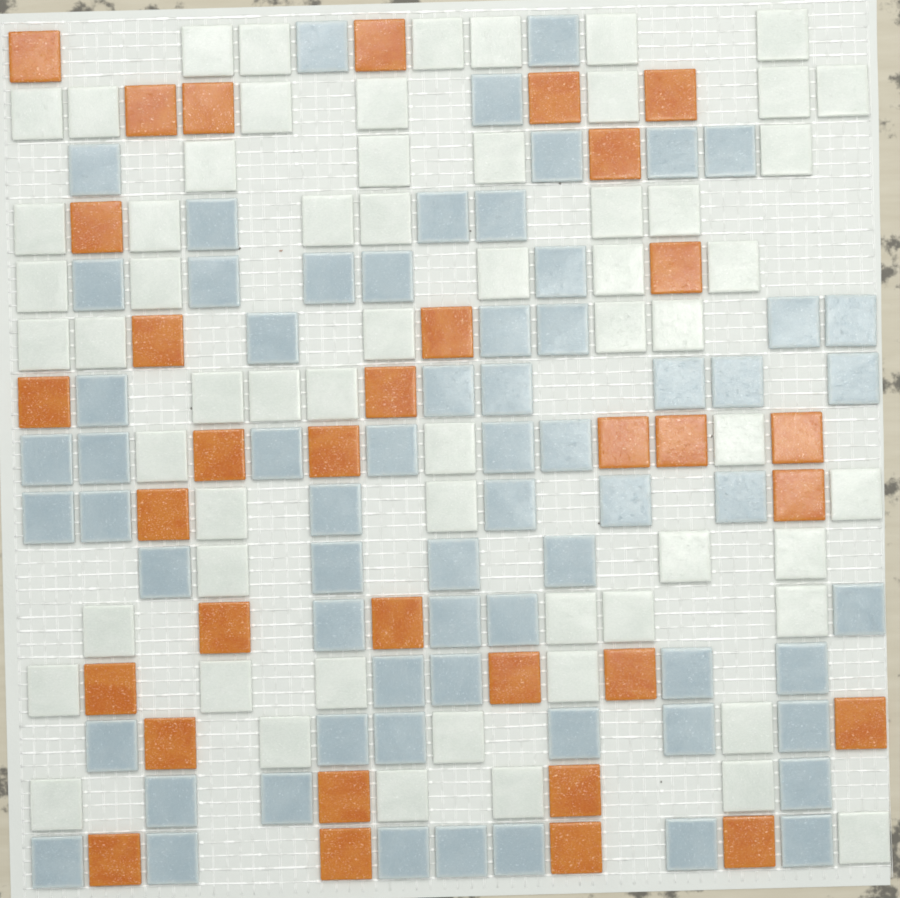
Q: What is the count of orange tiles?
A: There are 33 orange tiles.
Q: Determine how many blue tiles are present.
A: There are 66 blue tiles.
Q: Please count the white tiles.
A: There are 61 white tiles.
